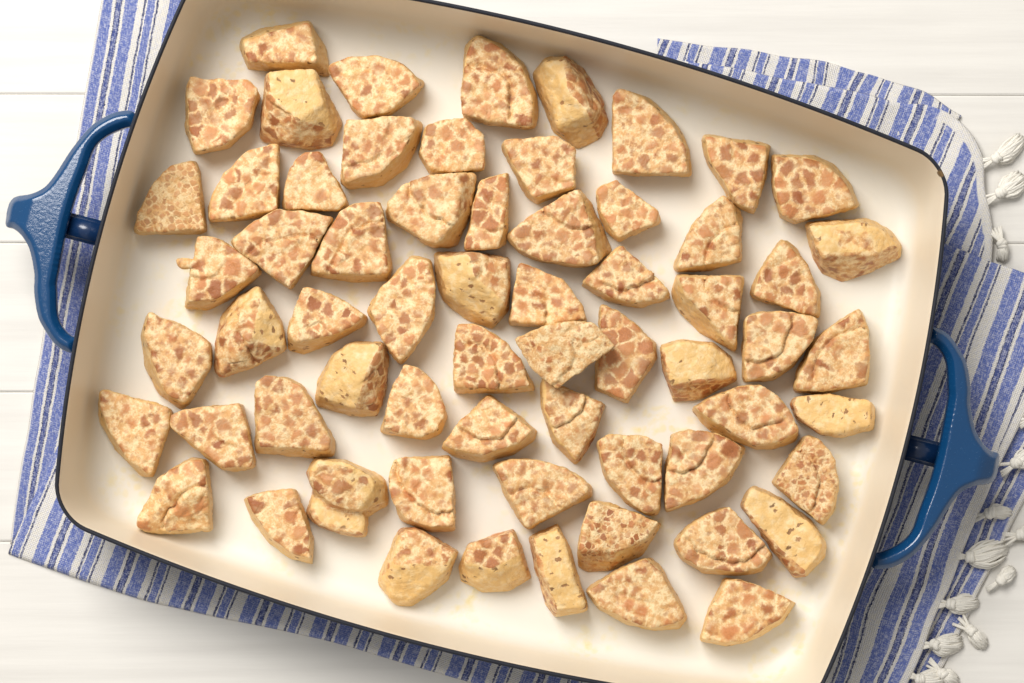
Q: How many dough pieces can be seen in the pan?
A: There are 64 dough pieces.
